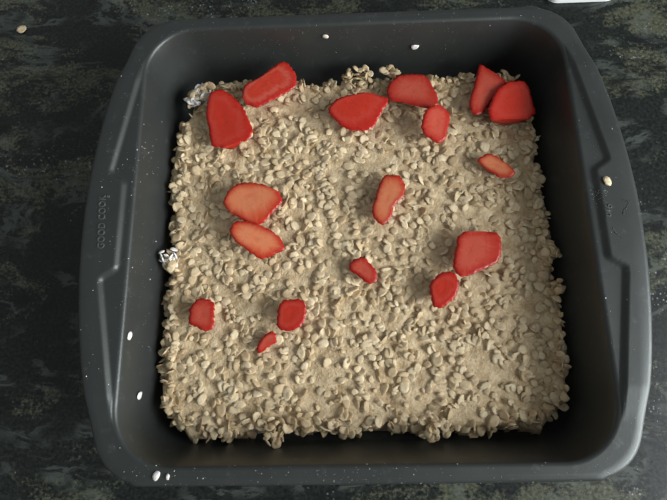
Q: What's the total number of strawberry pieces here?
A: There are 17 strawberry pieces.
